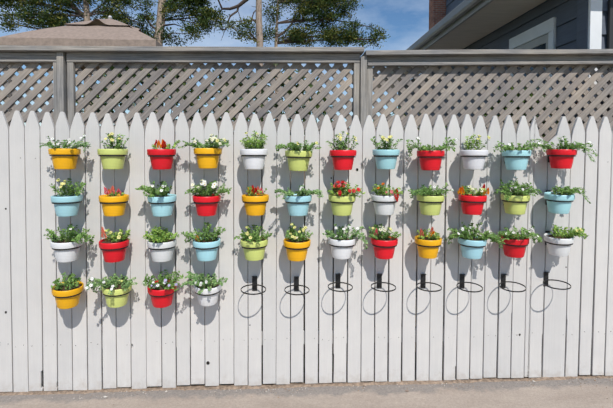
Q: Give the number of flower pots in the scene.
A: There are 40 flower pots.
